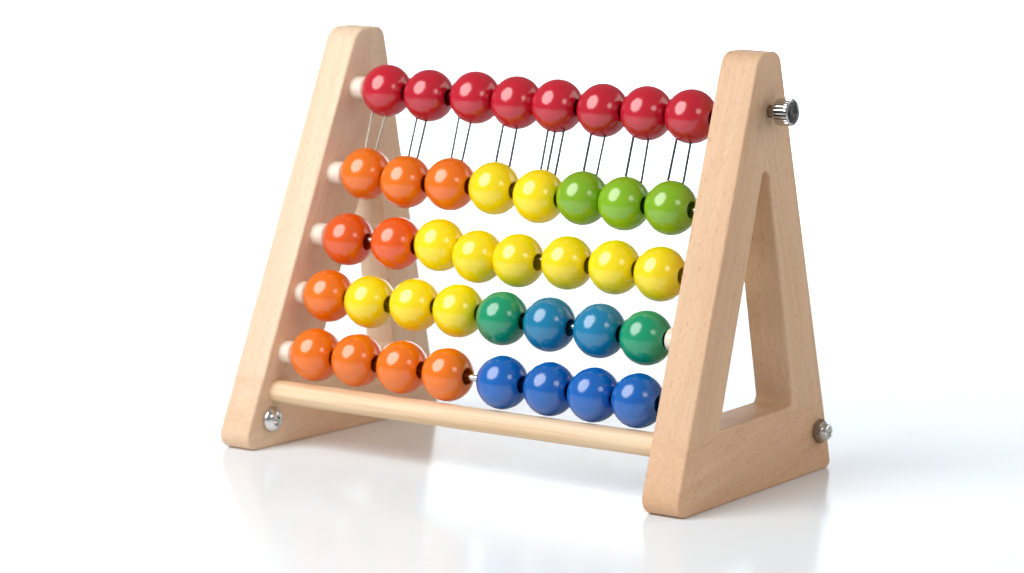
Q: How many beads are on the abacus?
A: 40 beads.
